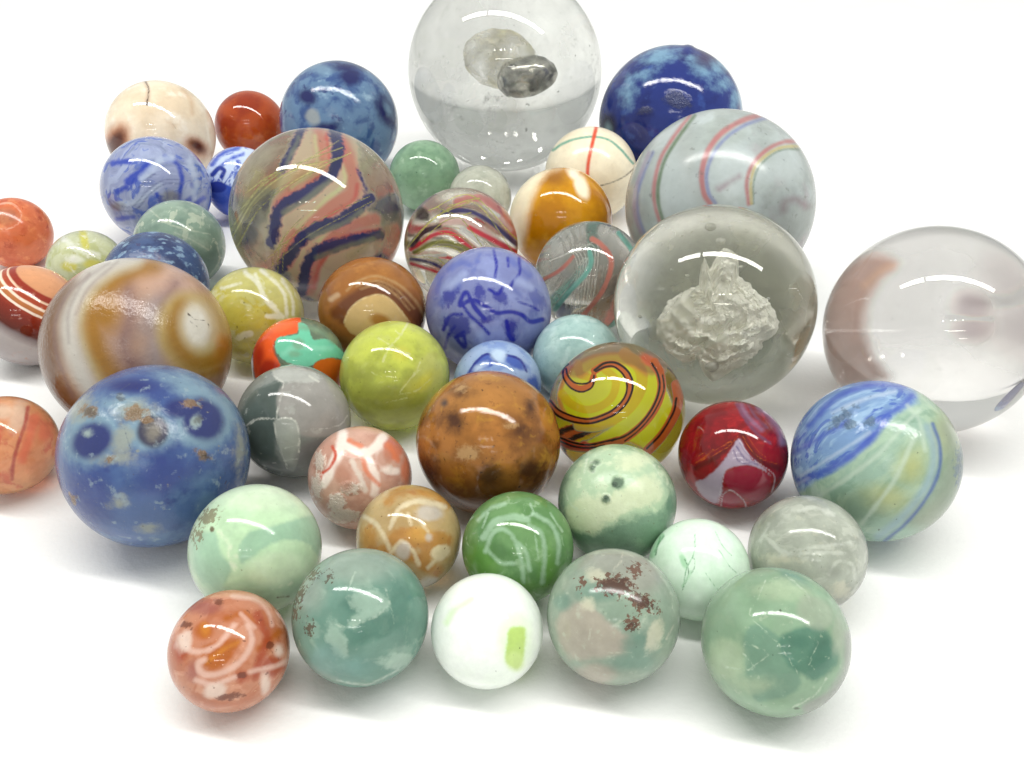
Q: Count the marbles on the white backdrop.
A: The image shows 49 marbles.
